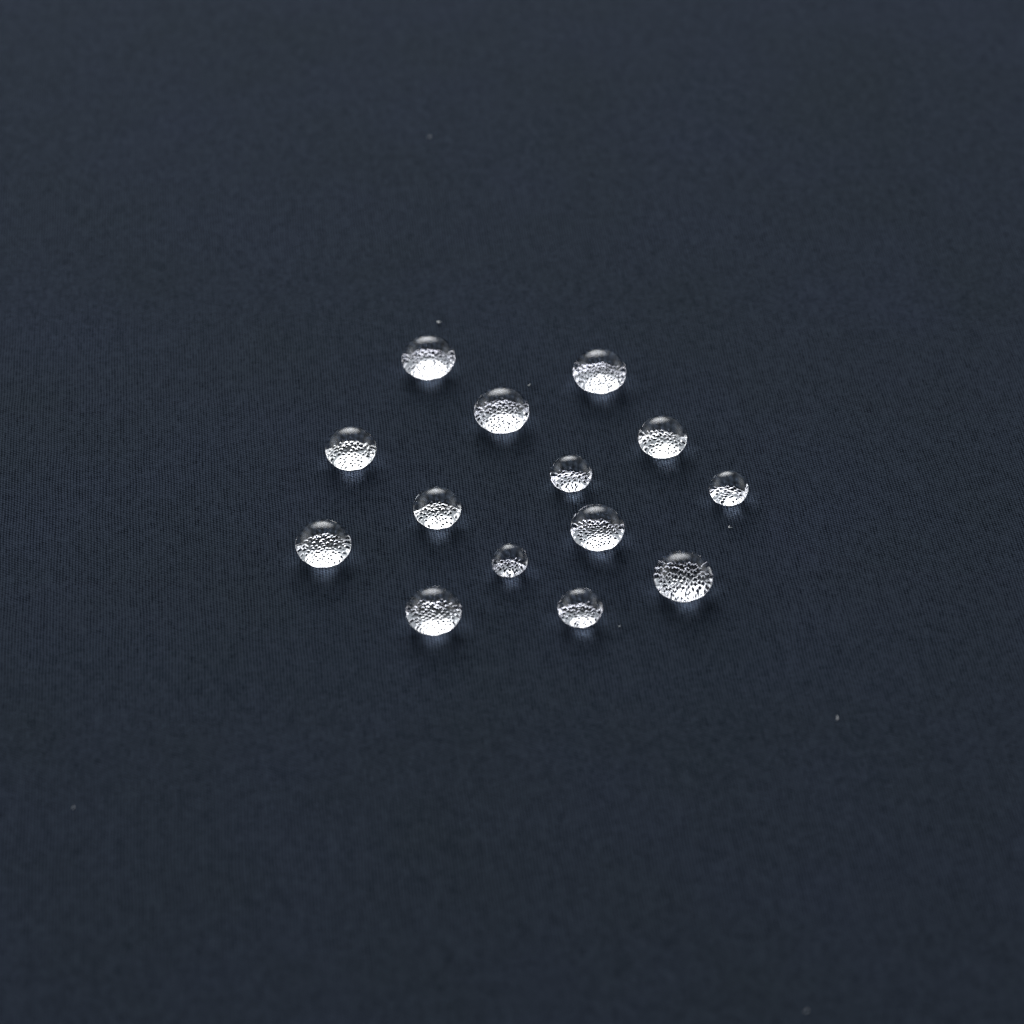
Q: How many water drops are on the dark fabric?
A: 14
